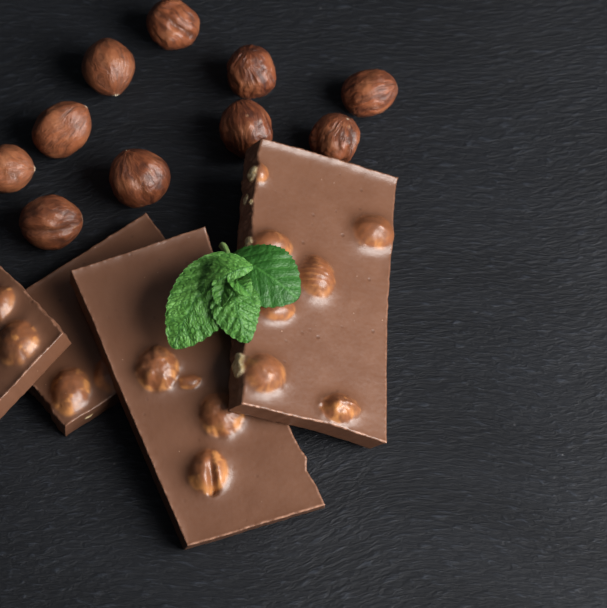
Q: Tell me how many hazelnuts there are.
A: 10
